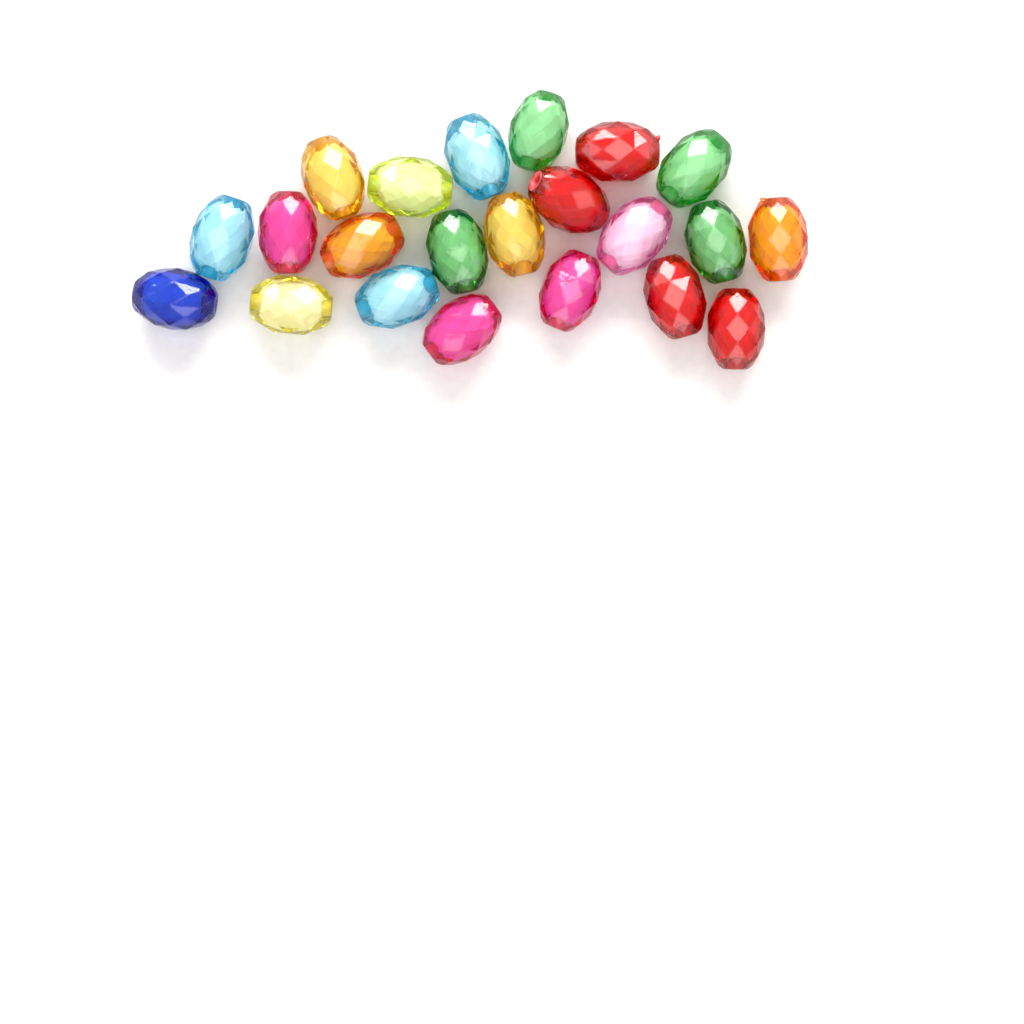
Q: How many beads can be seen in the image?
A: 22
